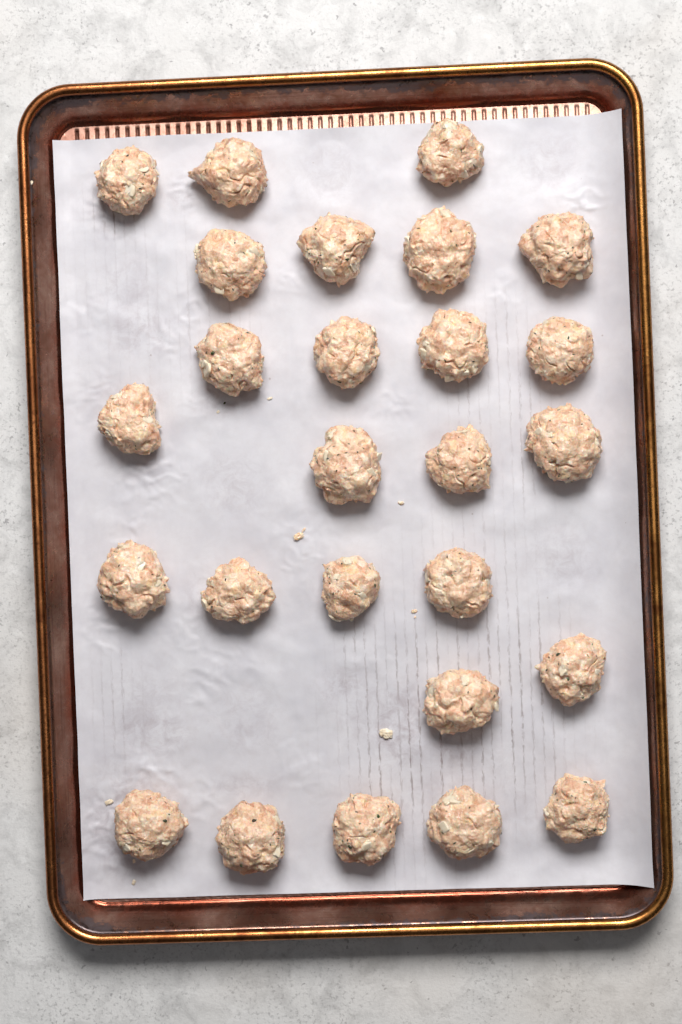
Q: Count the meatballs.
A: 26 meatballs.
